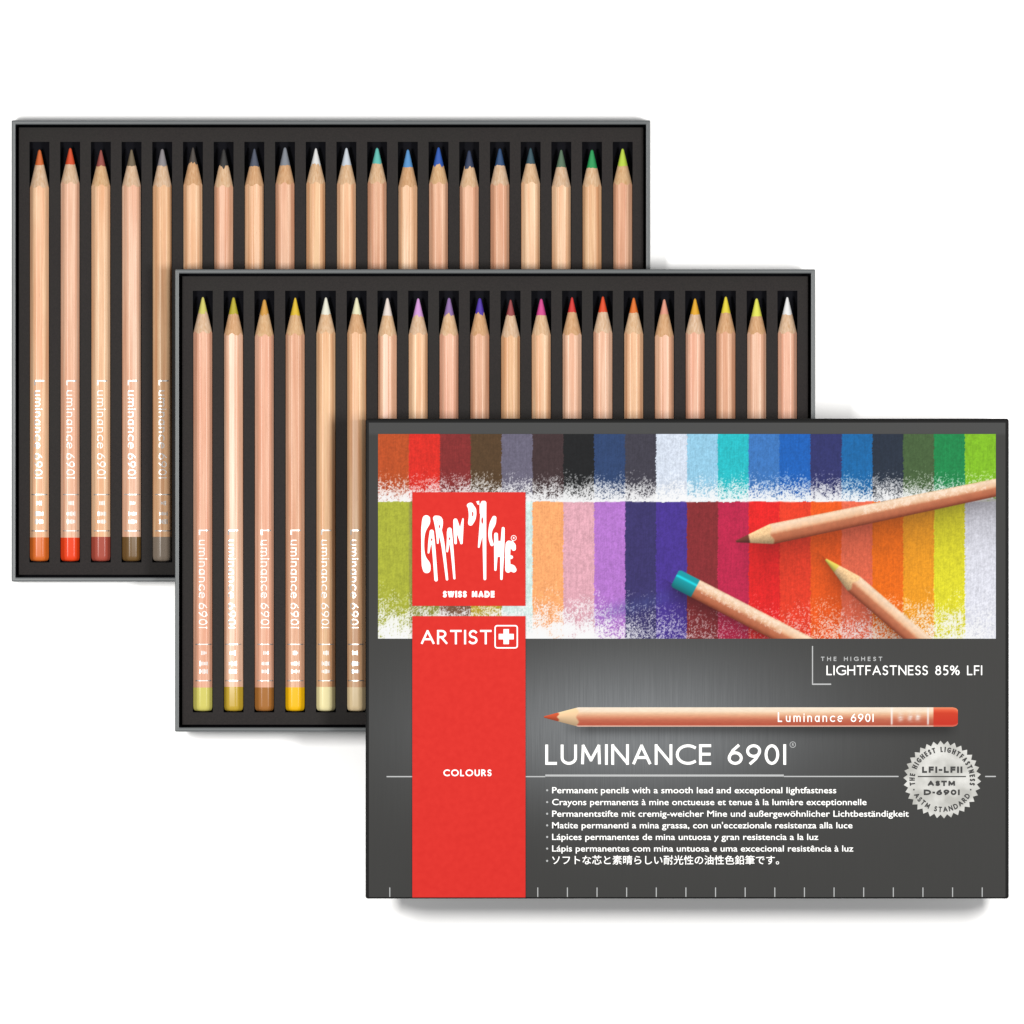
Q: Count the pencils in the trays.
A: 40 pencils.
